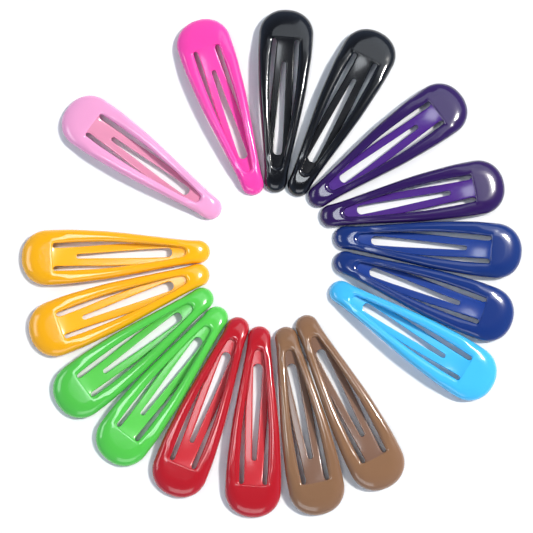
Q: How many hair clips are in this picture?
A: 17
